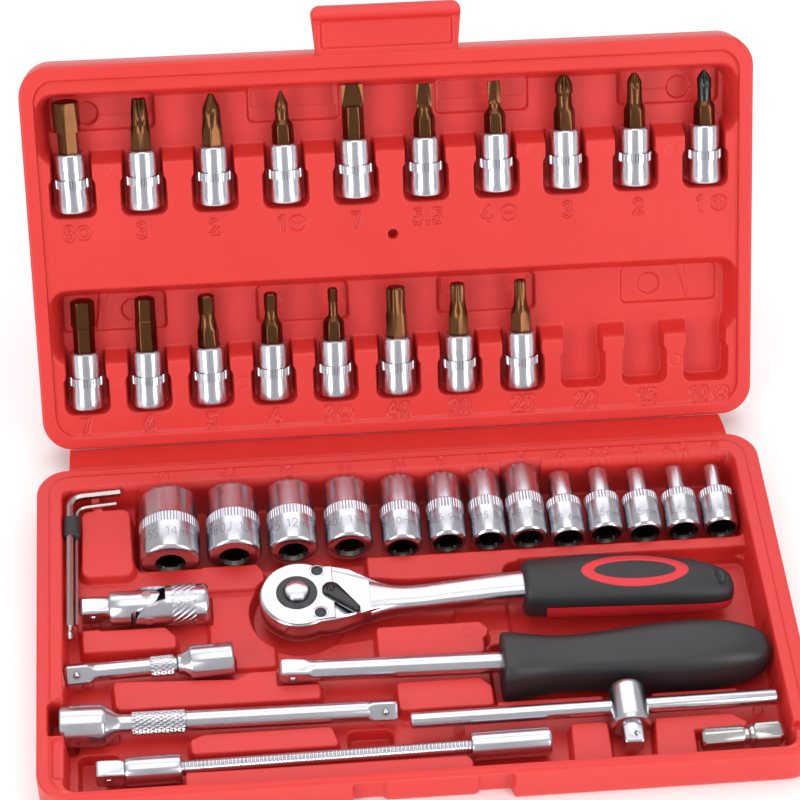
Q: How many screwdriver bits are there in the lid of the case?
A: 18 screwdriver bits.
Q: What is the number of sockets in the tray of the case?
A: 13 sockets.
